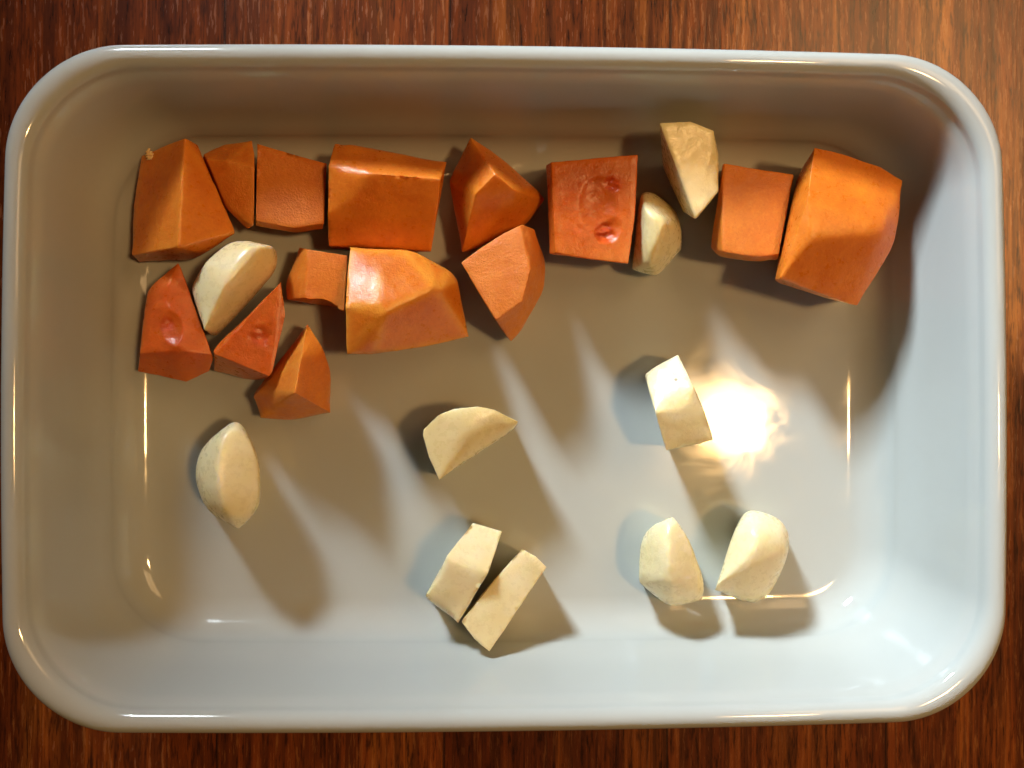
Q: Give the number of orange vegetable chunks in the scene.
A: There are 14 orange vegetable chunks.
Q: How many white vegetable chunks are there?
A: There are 10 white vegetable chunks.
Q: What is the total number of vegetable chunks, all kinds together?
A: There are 24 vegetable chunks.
